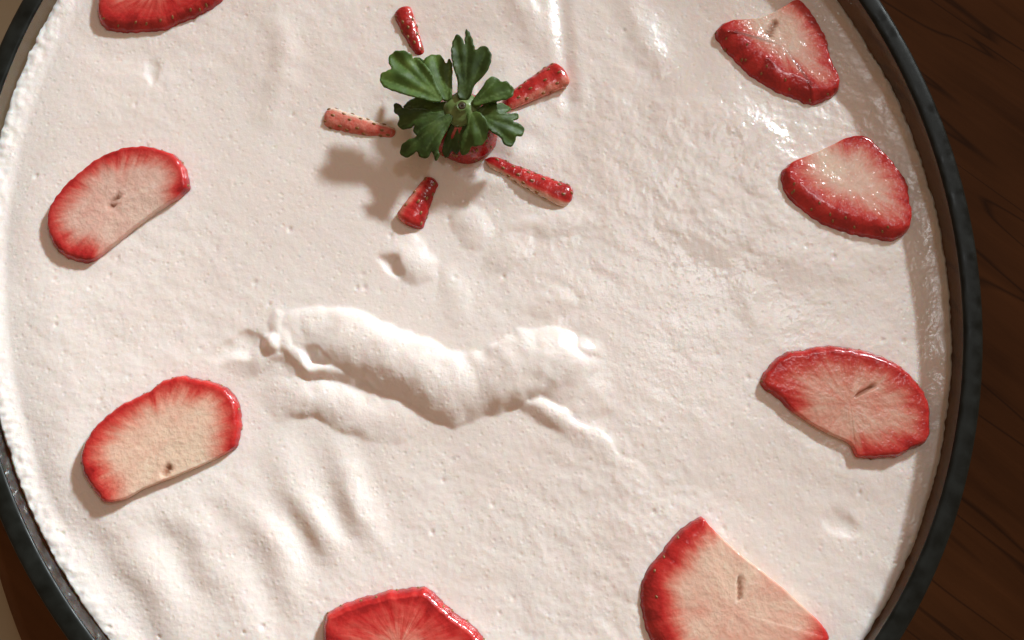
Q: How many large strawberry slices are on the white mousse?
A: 8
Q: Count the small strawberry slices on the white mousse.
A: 5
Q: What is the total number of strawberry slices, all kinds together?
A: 13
